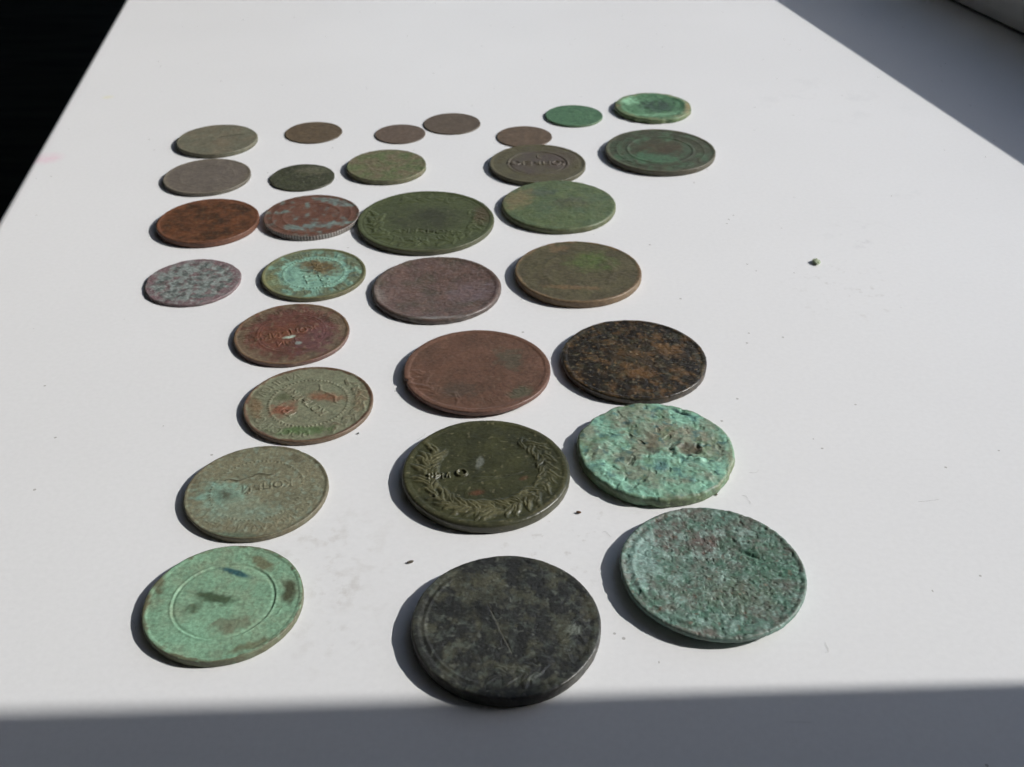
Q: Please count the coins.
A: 30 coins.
